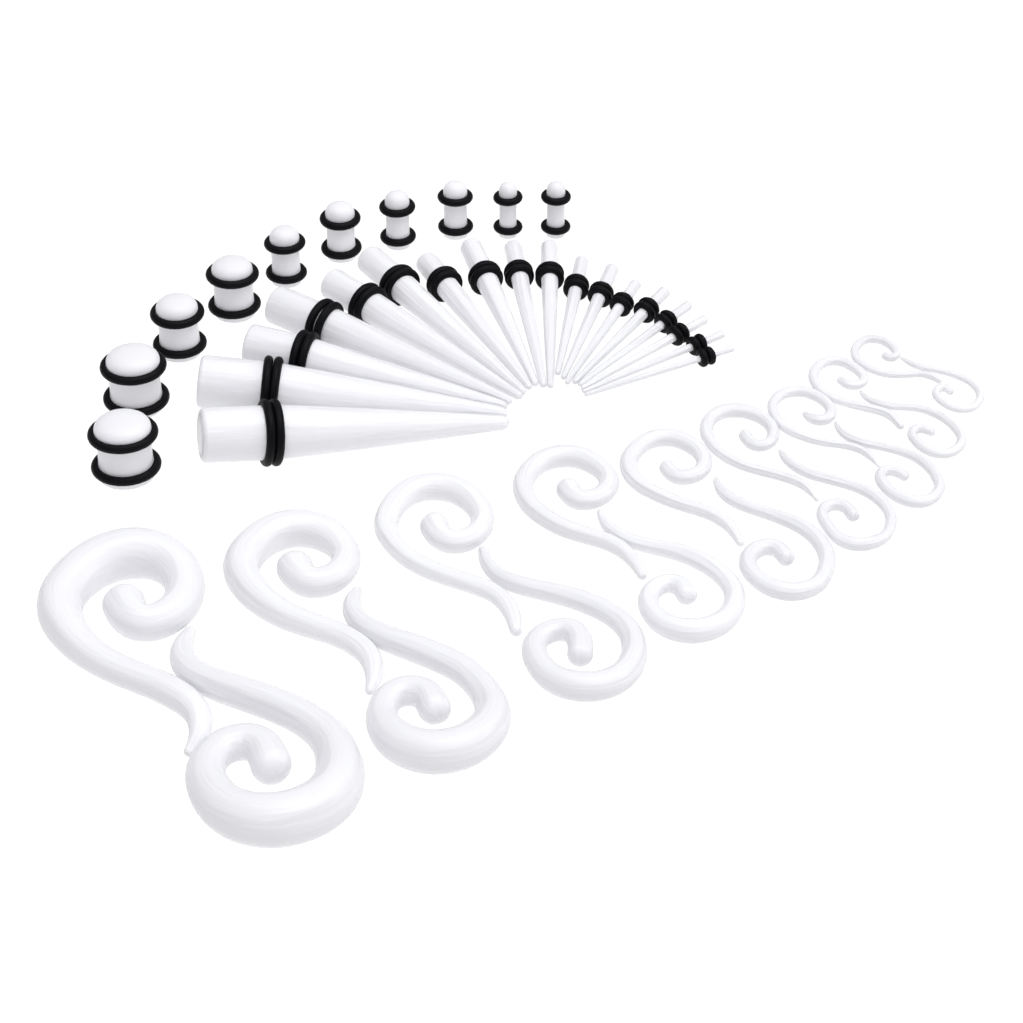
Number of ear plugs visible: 10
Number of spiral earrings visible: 18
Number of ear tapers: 18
